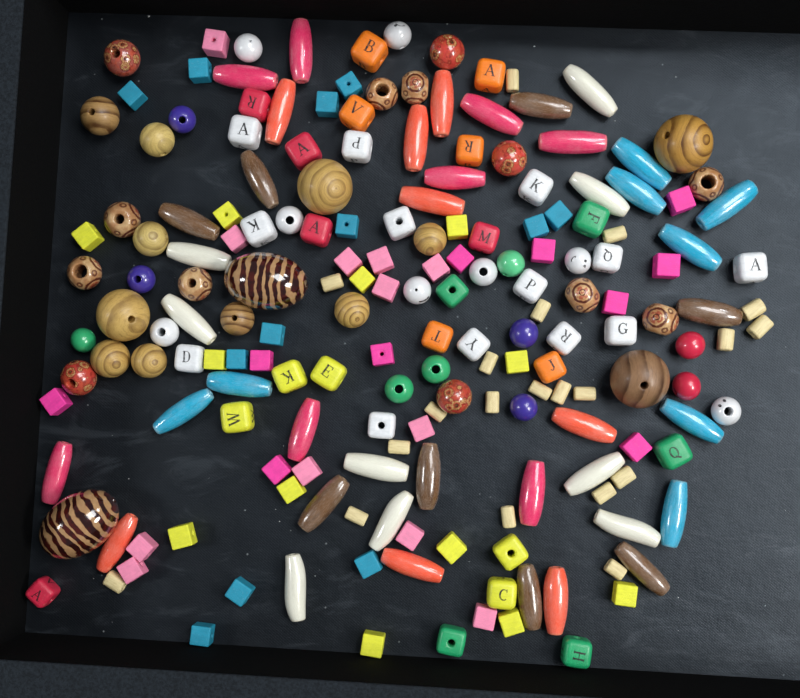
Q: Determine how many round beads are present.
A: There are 43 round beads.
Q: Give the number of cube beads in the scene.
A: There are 80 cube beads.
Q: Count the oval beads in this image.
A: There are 43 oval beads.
